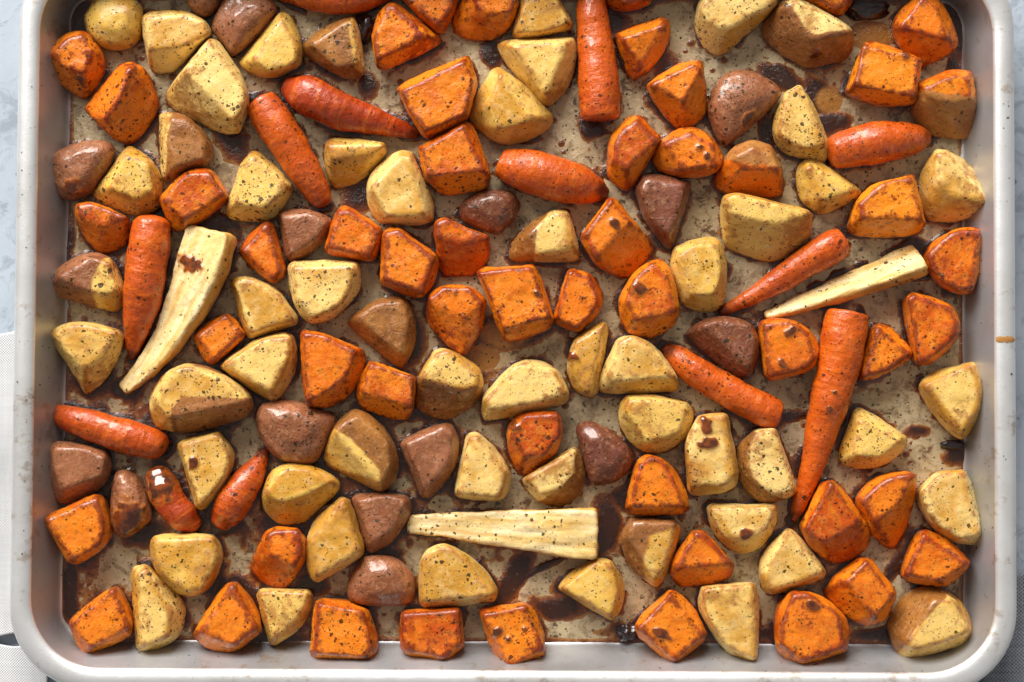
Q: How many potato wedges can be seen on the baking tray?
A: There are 69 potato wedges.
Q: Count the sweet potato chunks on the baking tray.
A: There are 52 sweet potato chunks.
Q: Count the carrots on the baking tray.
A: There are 13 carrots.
